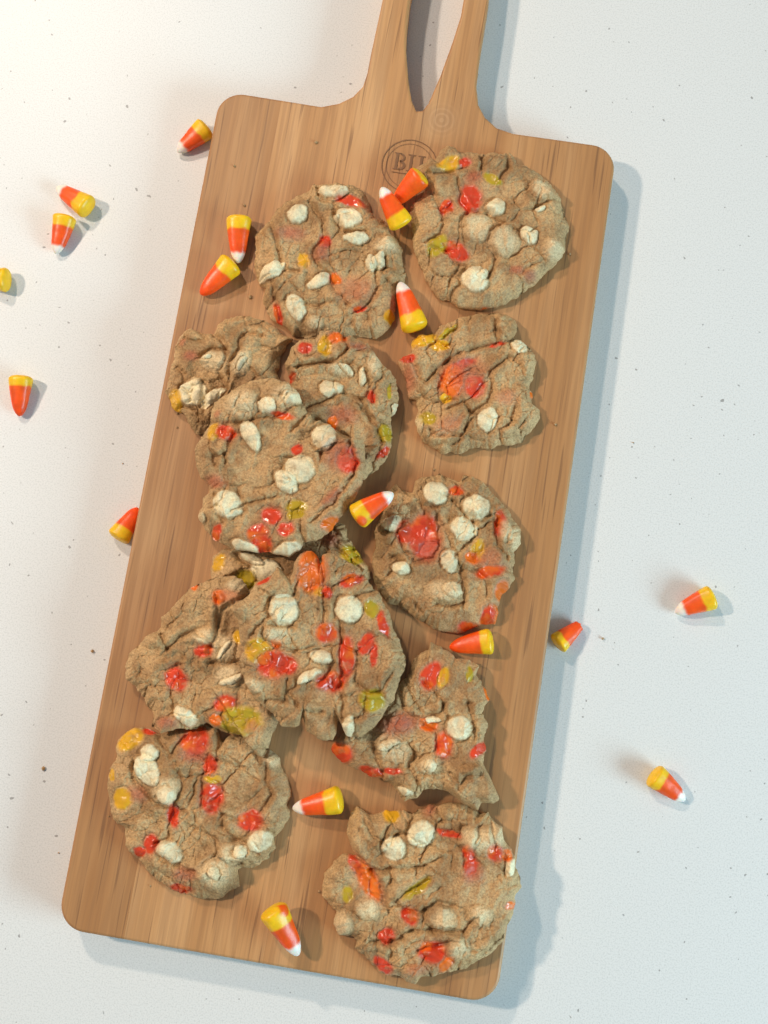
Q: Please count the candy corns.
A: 18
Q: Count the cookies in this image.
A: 13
